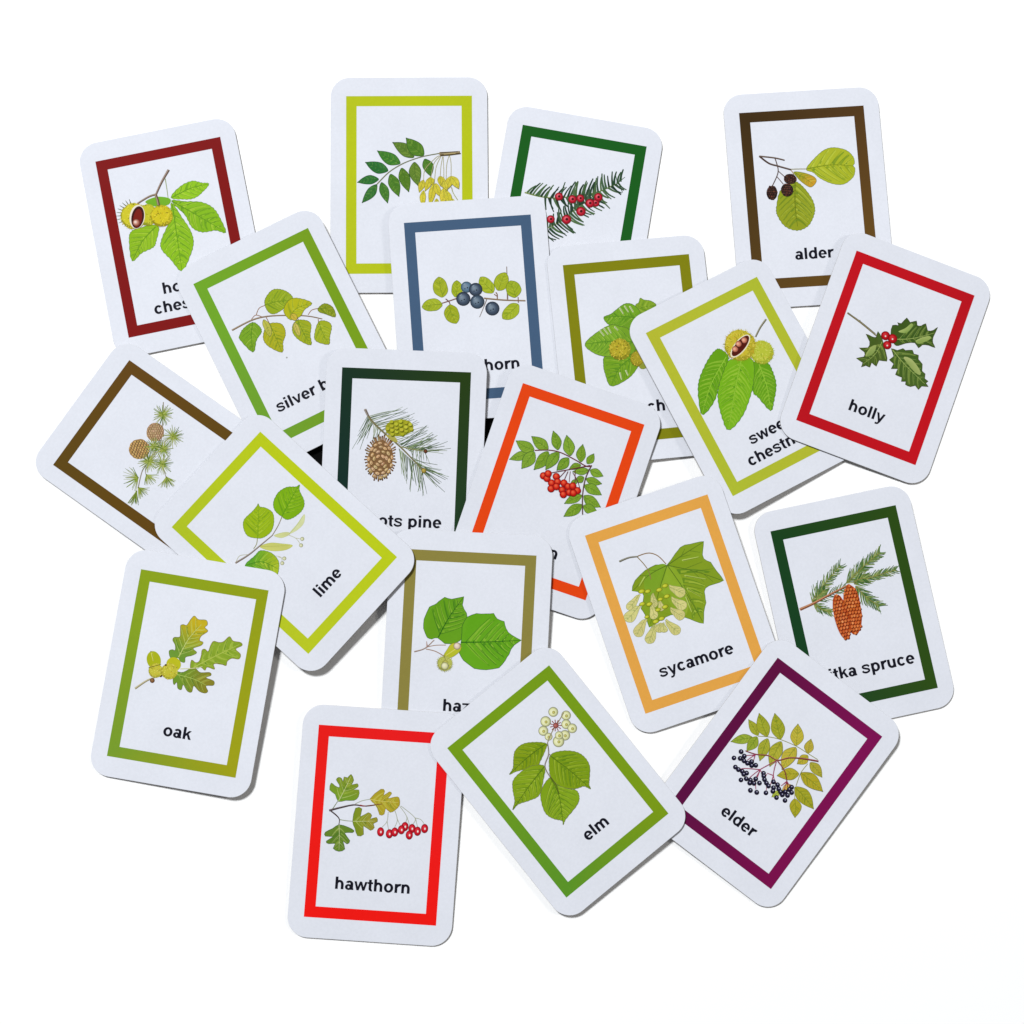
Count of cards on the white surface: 20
